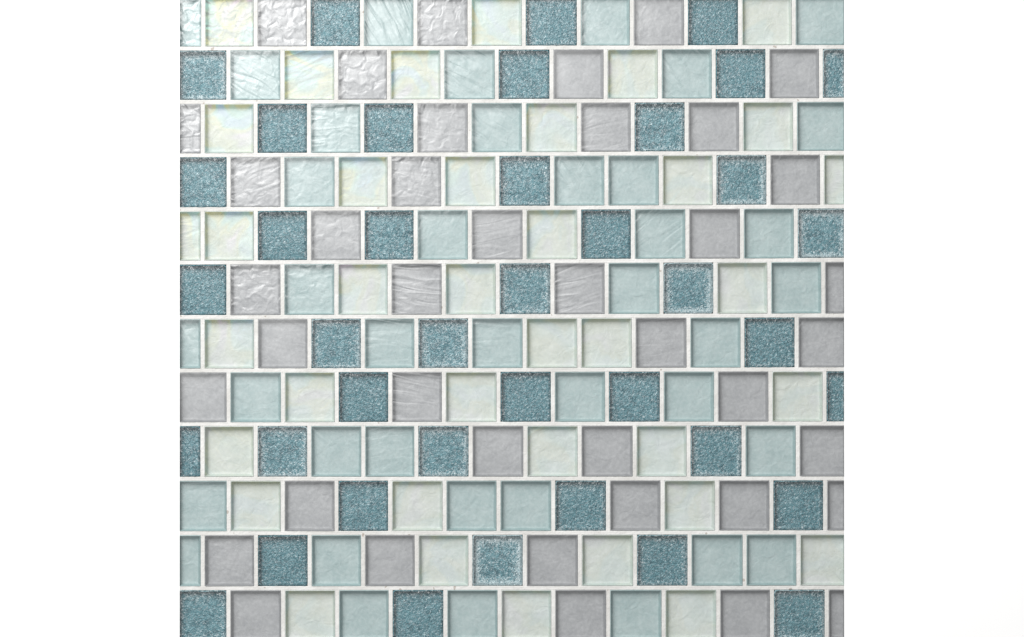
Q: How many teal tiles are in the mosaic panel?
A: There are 40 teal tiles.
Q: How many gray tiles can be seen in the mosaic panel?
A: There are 40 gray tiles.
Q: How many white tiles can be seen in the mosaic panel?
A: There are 37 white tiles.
